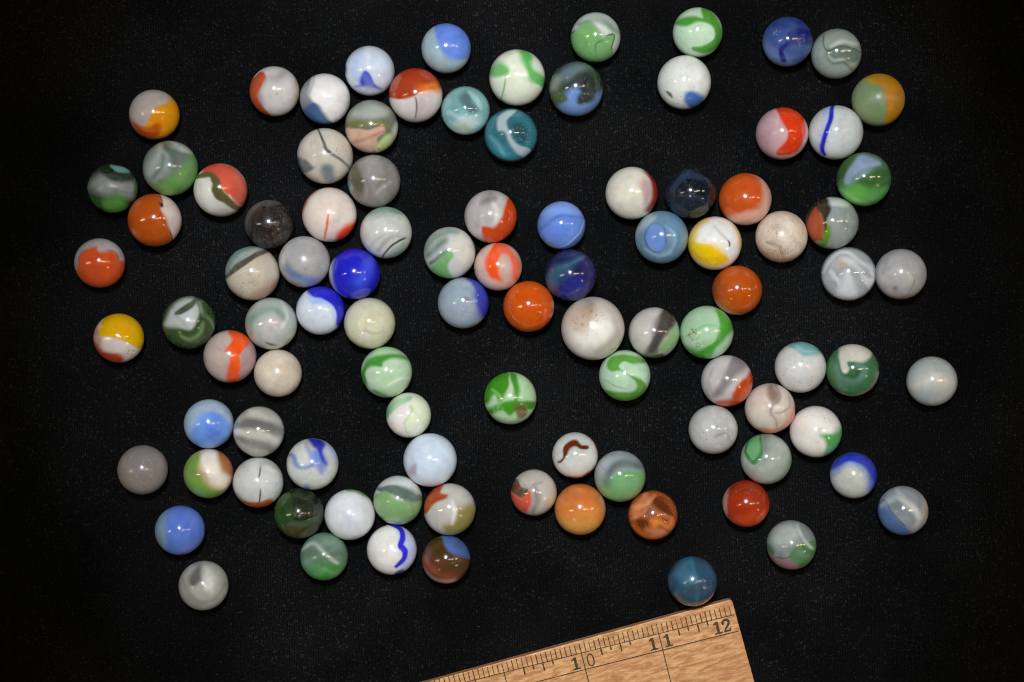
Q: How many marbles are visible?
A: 98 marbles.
